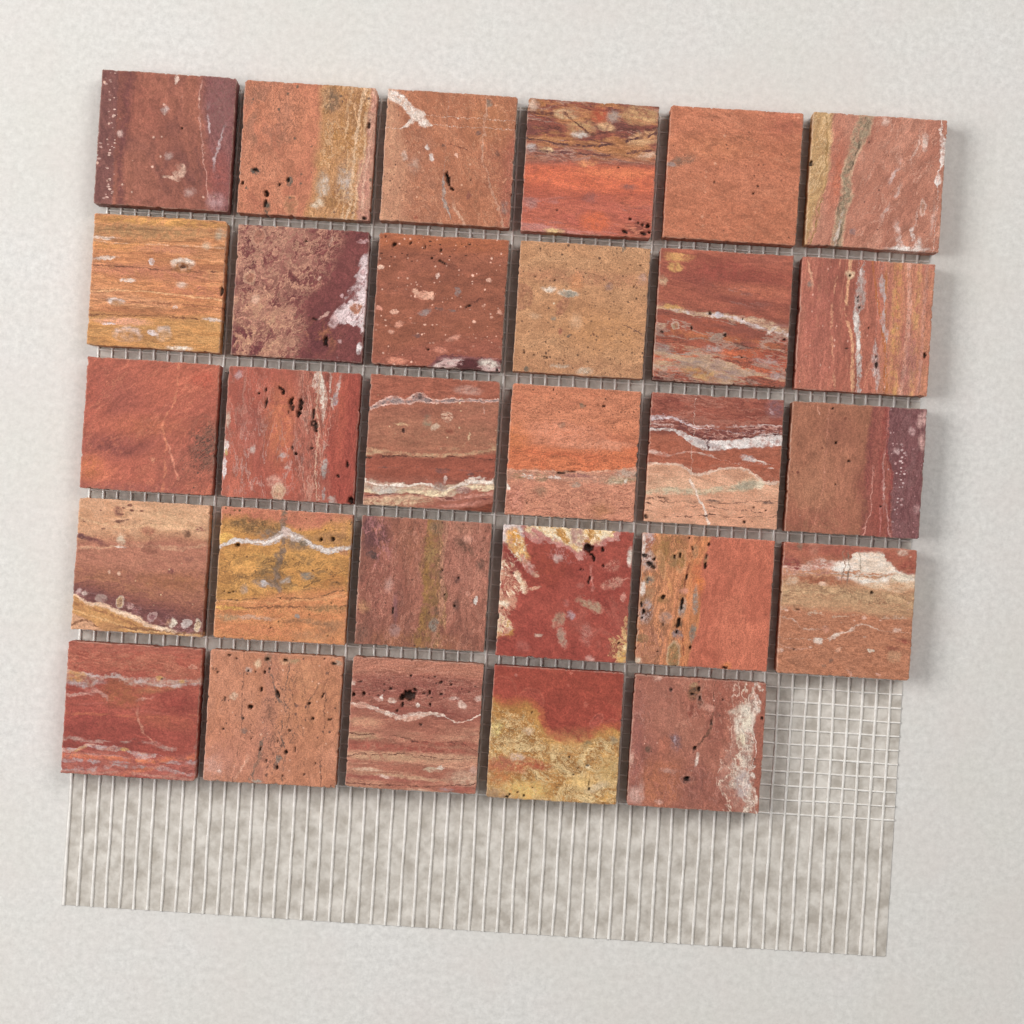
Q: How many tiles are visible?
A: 29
